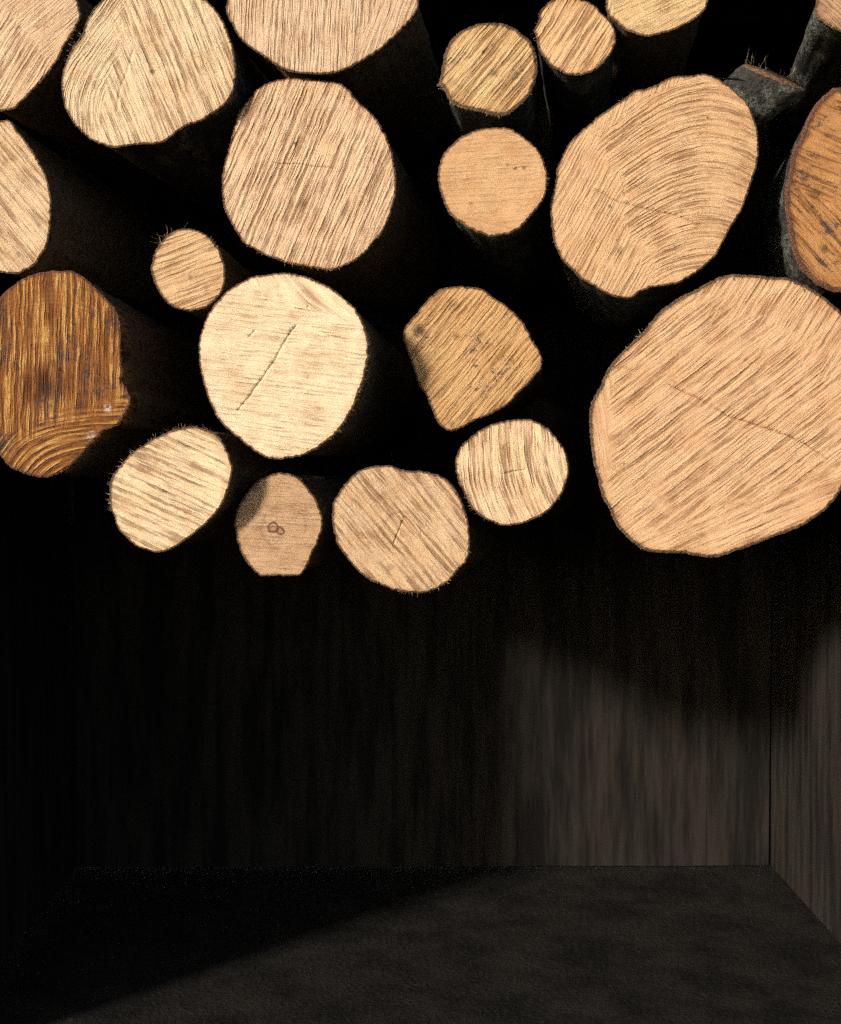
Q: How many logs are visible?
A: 21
